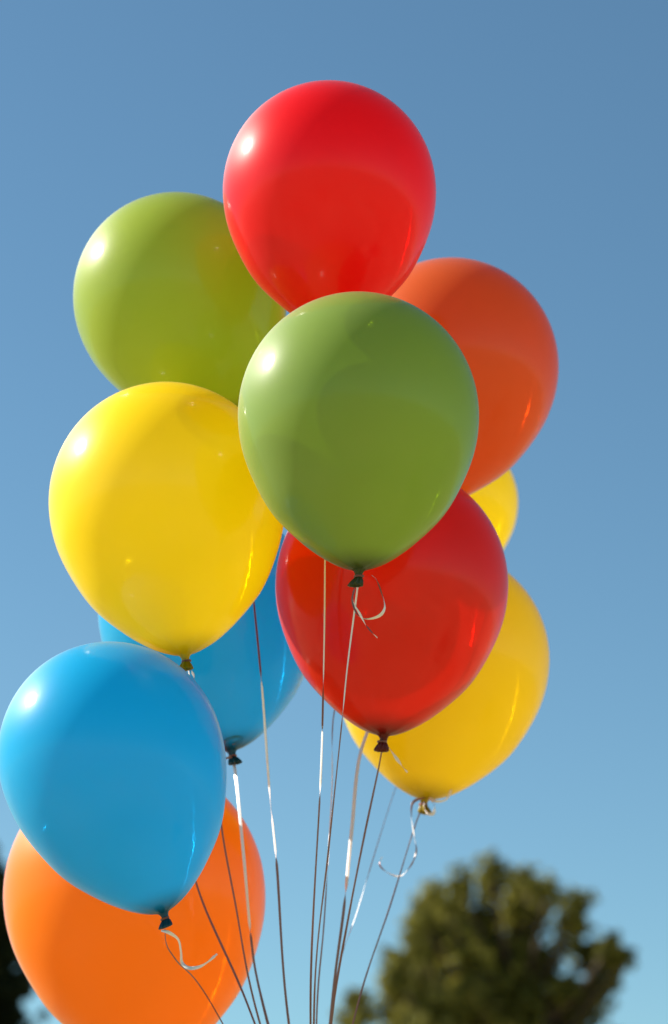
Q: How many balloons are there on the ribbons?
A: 11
